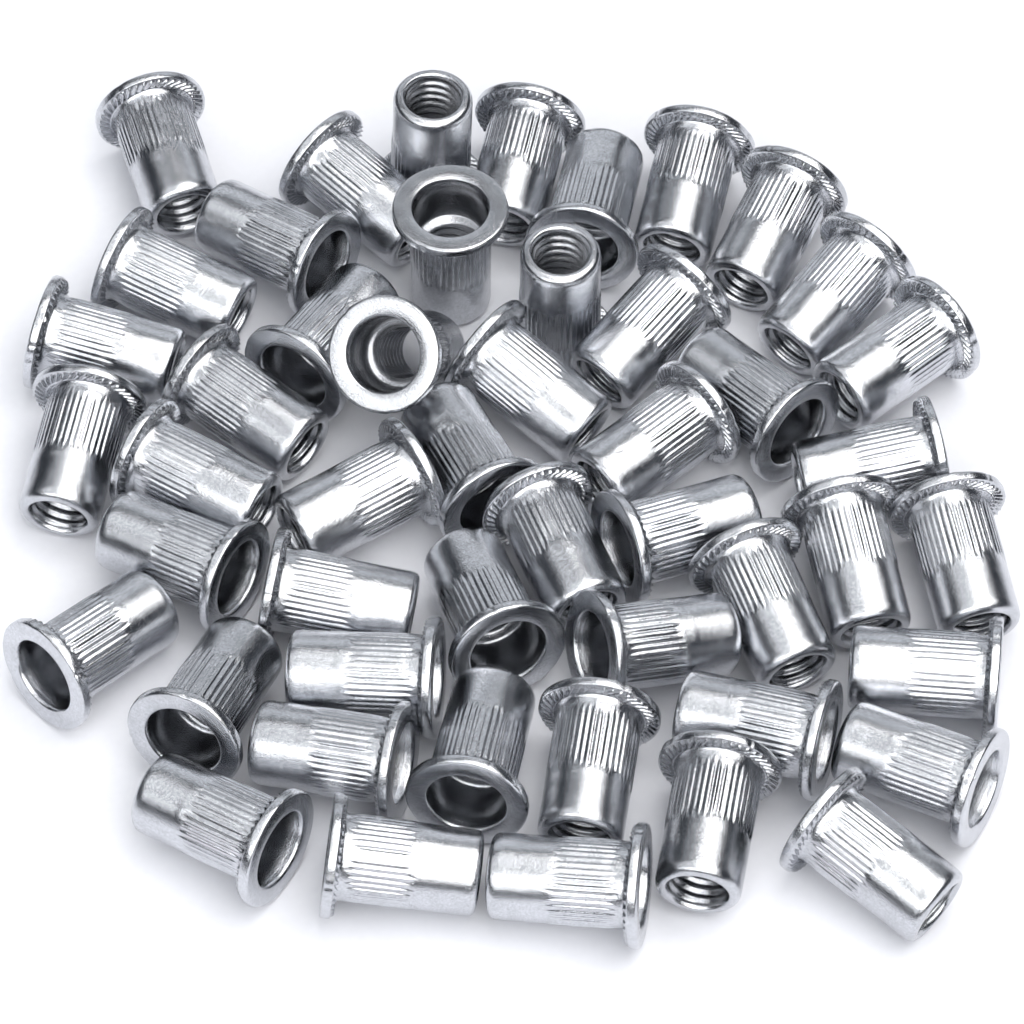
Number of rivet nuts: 49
